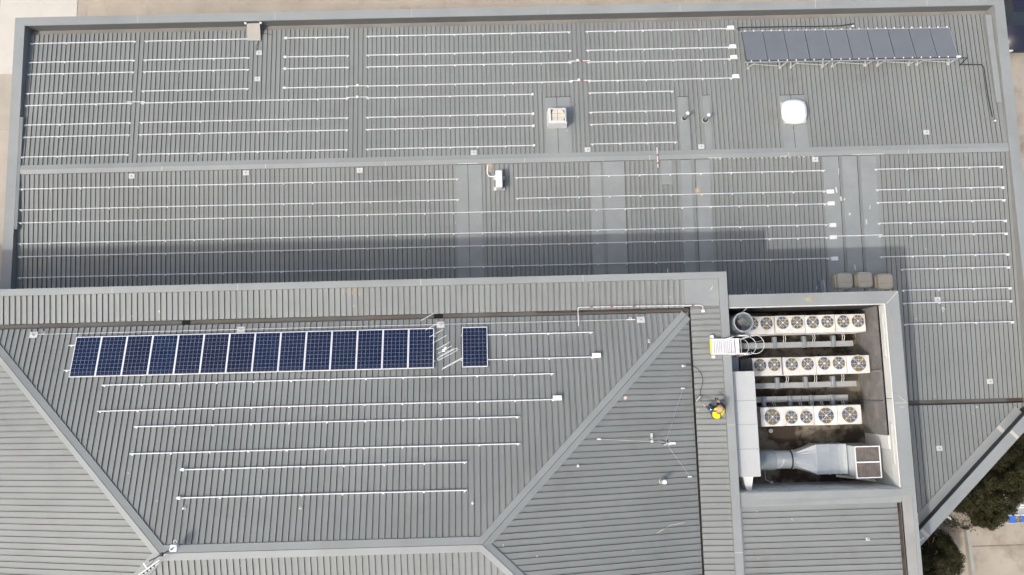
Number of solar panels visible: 15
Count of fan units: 12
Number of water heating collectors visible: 10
